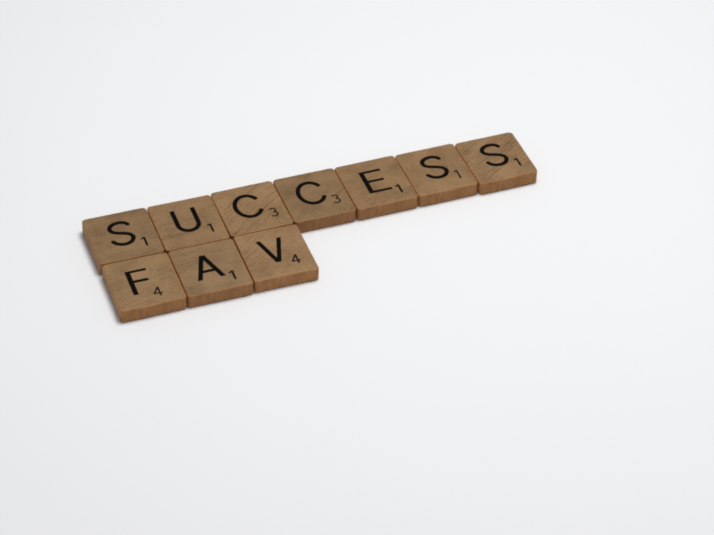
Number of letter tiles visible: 10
